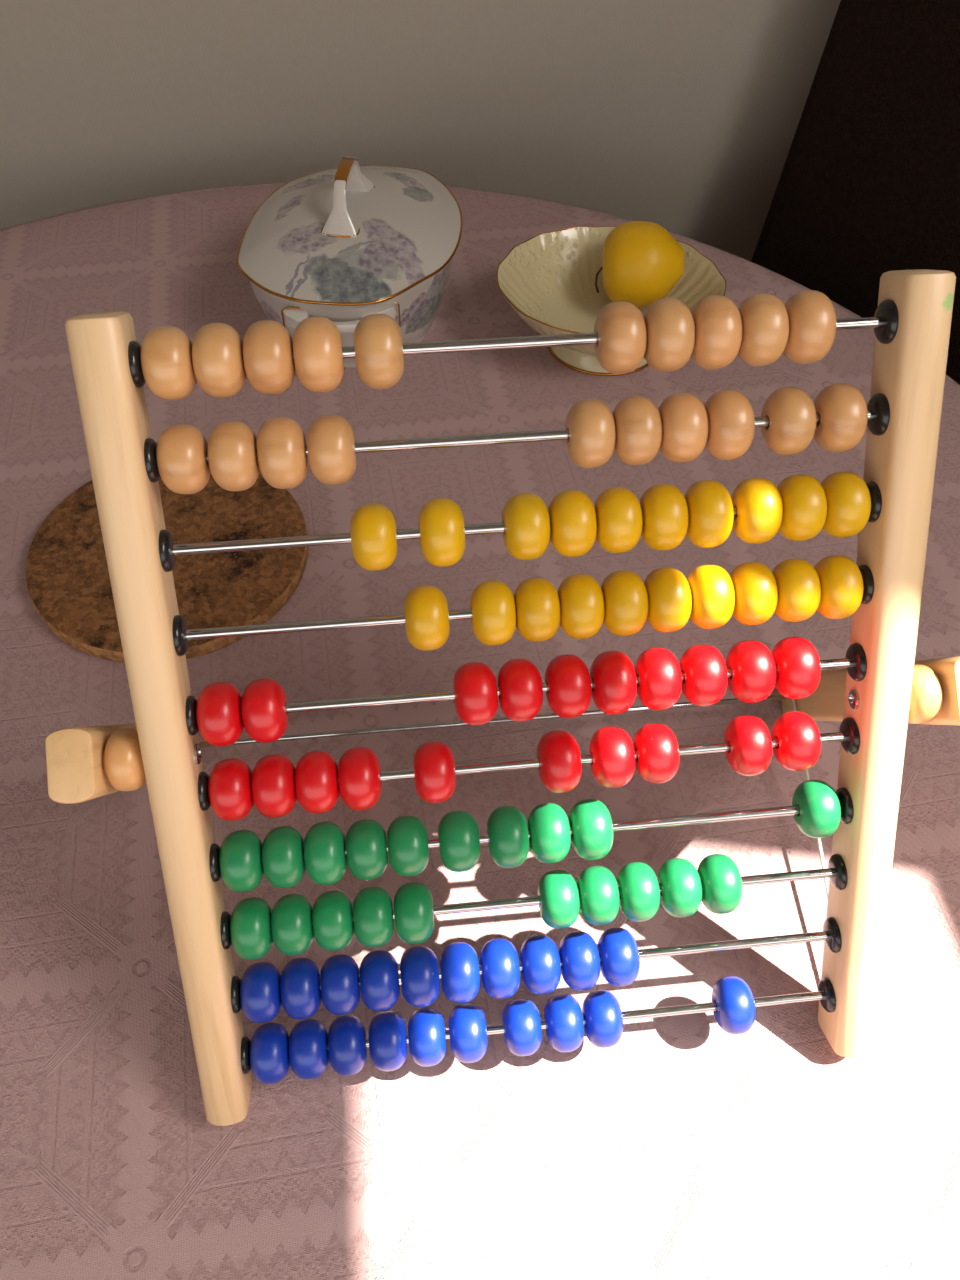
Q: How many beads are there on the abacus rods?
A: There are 100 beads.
